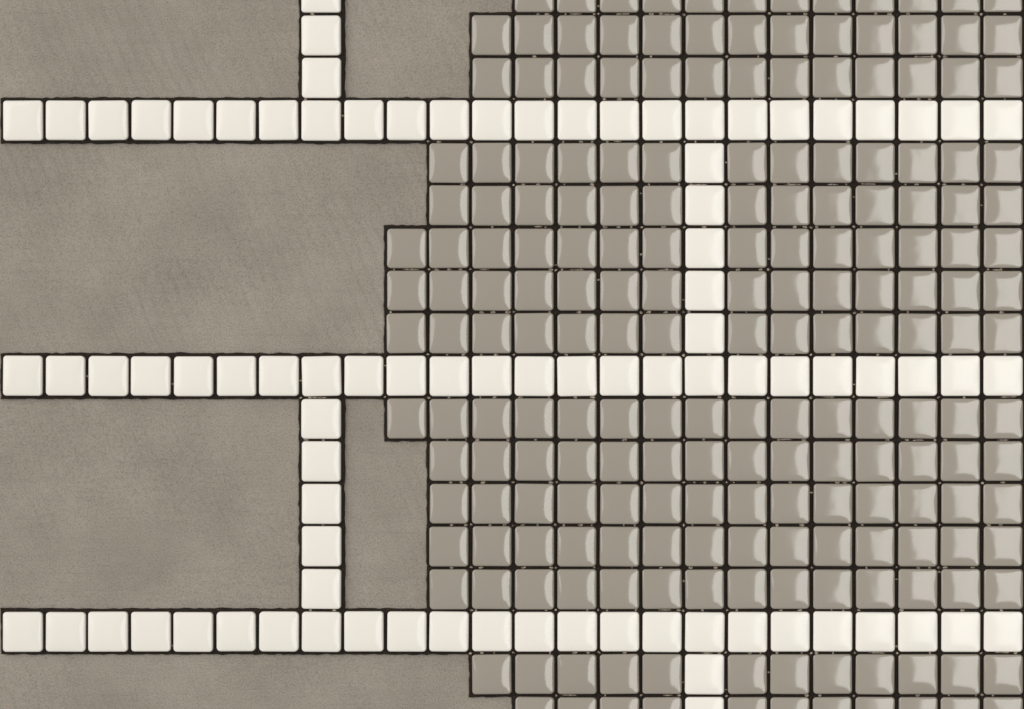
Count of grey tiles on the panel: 200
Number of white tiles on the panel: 87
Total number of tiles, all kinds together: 287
